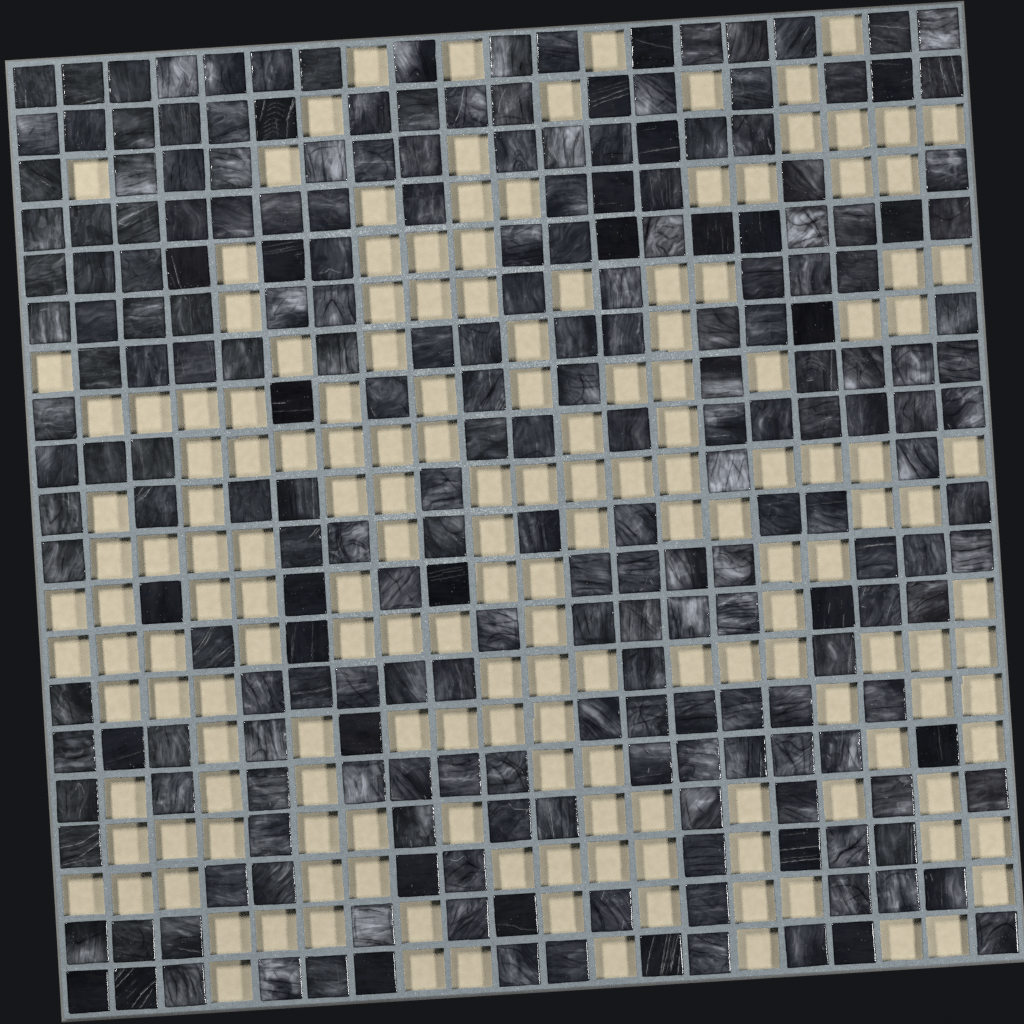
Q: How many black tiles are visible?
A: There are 30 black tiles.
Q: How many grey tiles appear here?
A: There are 200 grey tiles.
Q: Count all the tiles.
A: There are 230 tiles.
